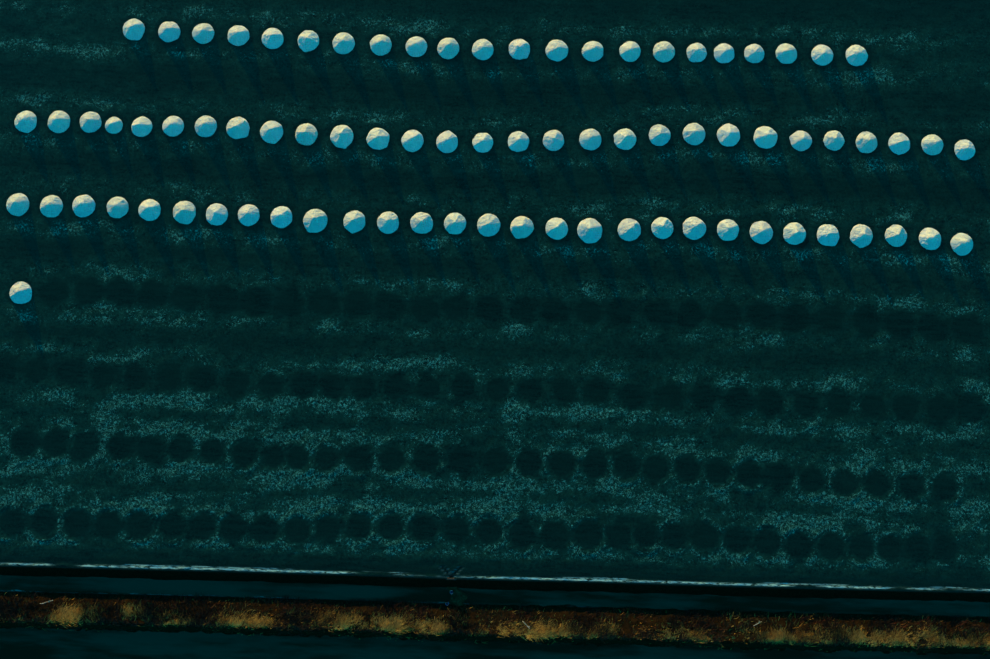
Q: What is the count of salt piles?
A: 81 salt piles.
